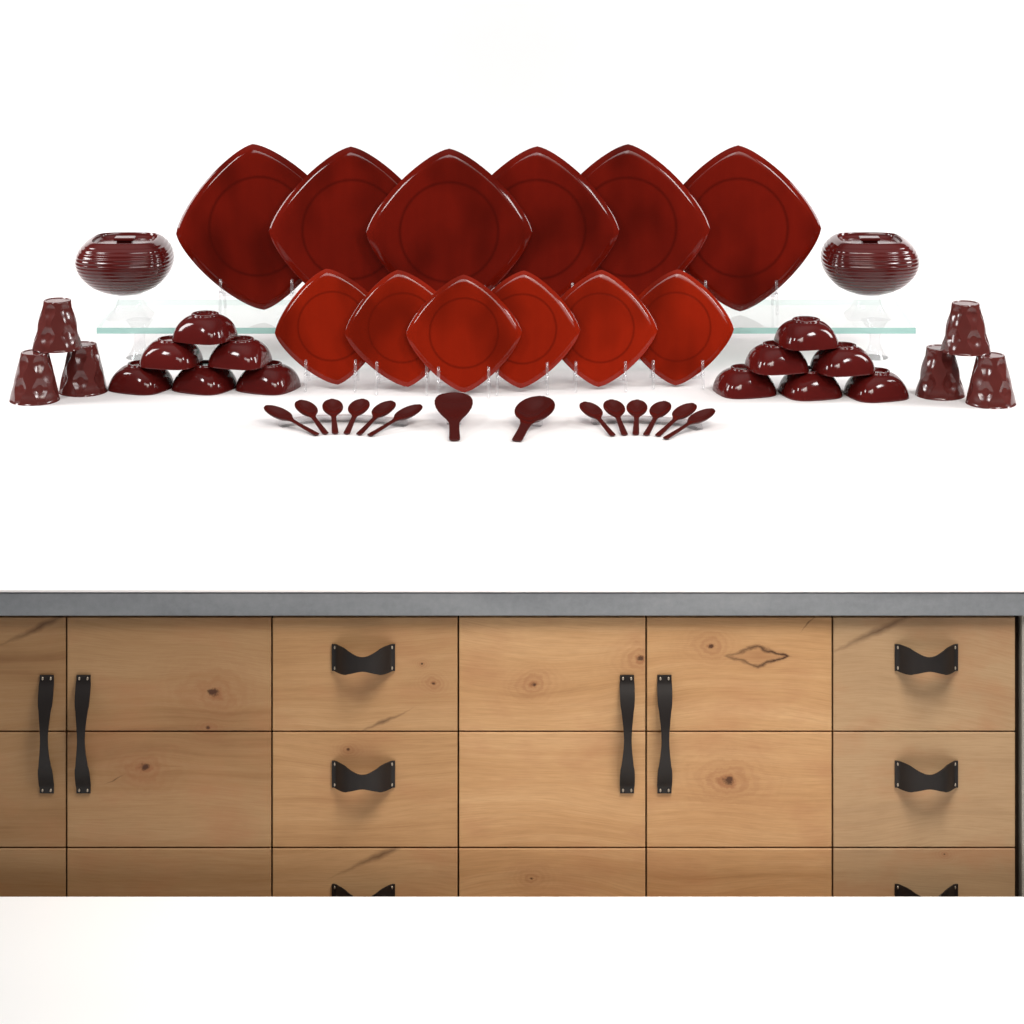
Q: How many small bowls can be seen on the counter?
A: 12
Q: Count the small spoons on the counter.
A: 12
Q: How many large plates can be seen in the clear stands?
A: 6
